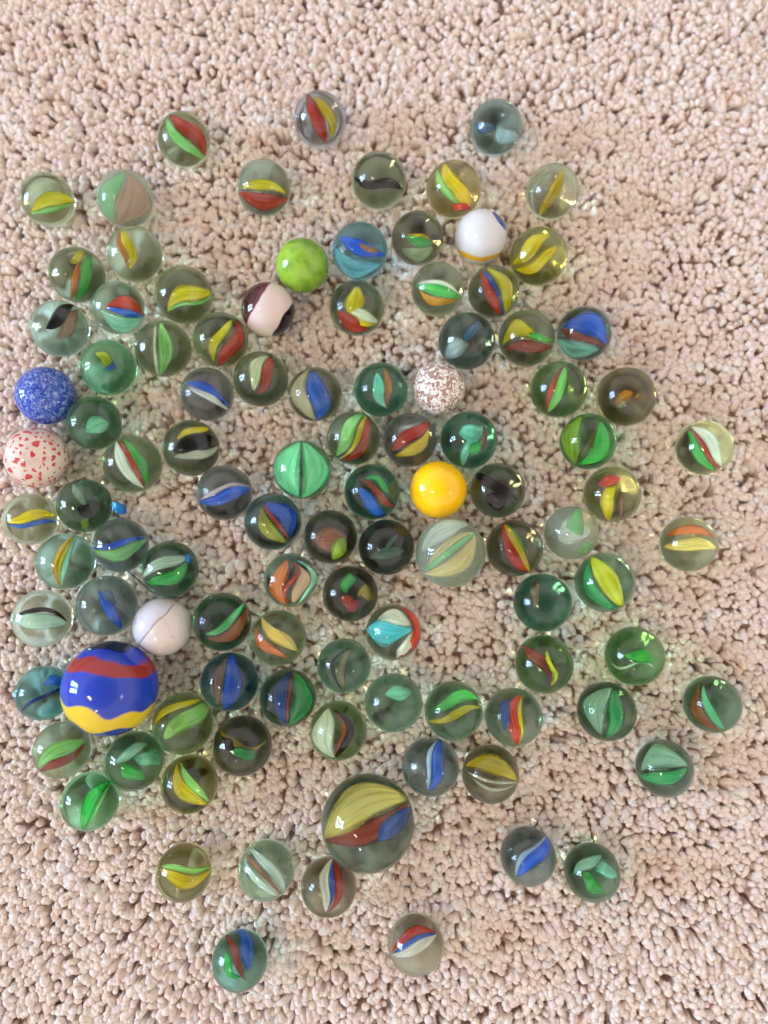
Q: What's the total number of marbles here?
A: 104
